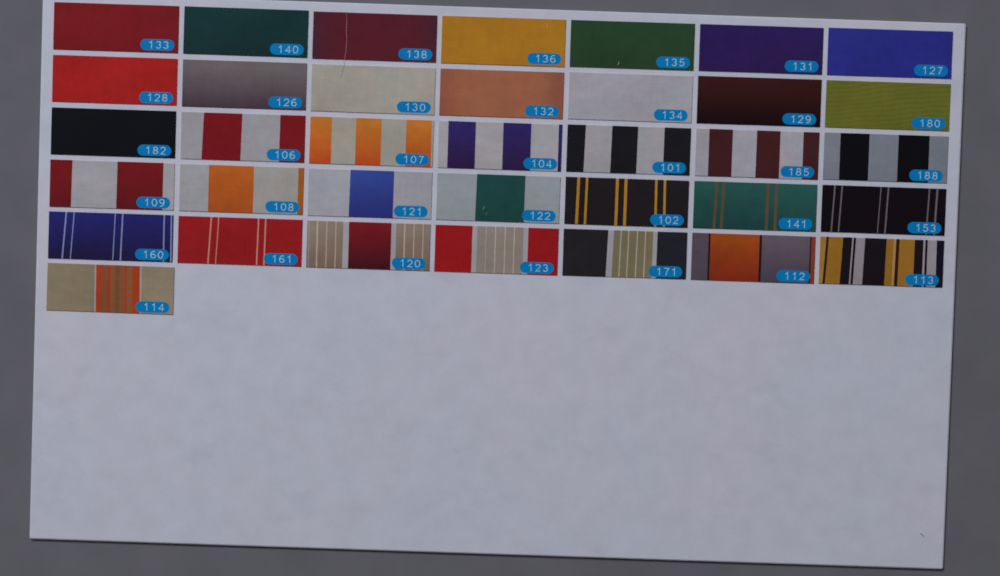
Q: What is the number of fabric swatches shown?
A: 36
